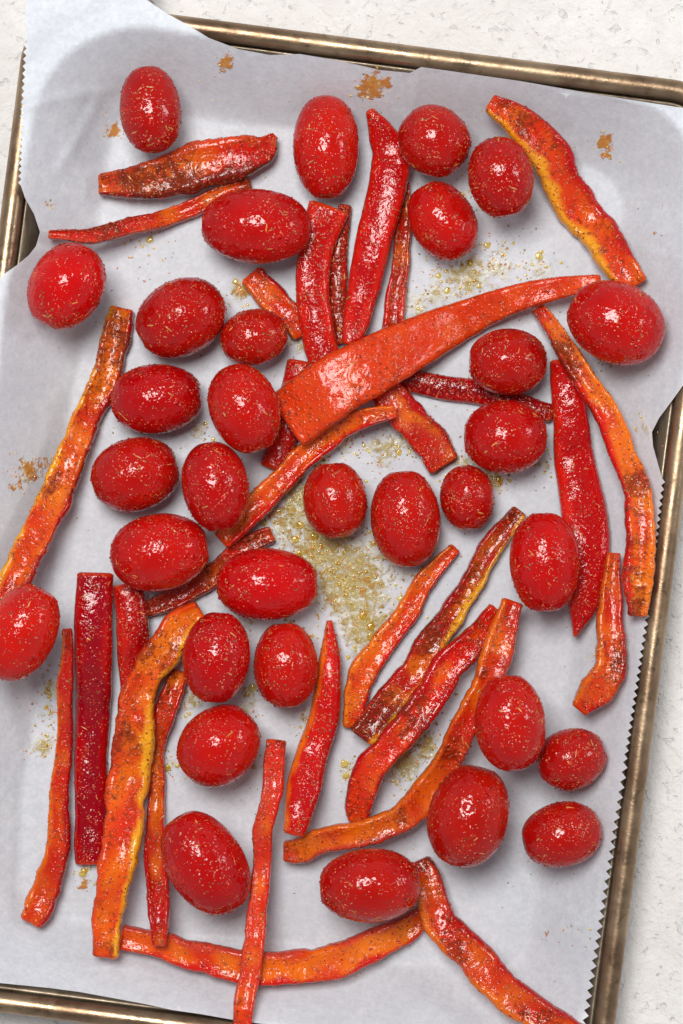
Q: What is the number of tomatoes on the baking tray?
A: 32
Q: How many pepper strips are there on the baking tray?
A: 31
